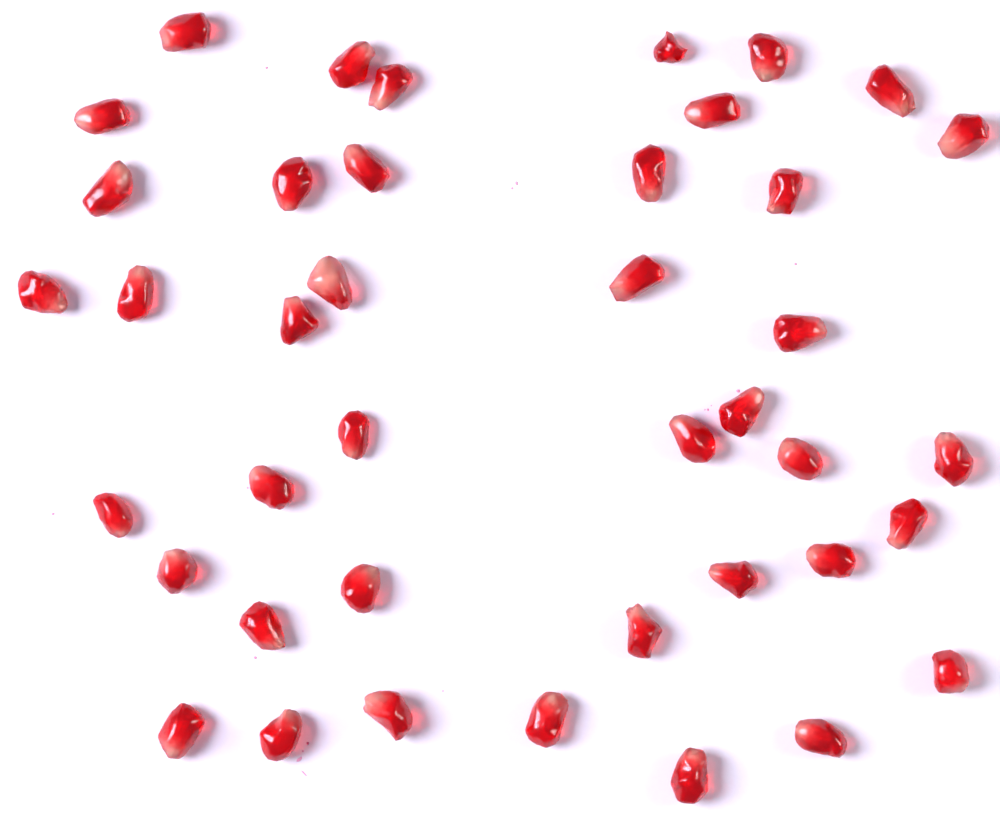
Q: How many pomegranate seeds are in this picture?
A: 41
